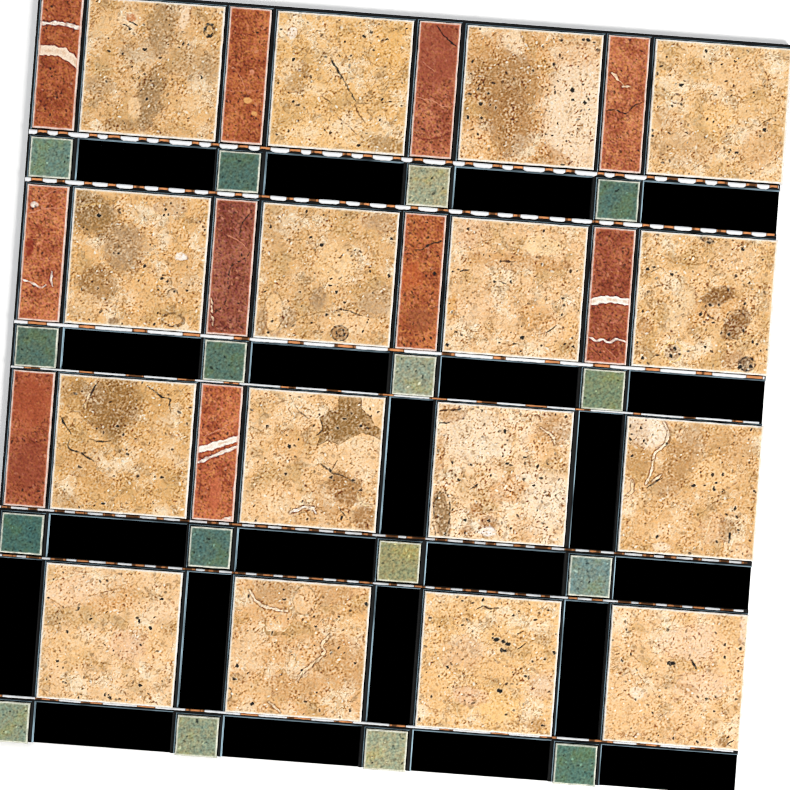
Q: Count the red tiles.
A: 10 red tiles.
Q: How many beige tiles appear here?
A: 16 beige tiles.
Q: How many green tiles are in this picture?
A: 16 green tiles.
